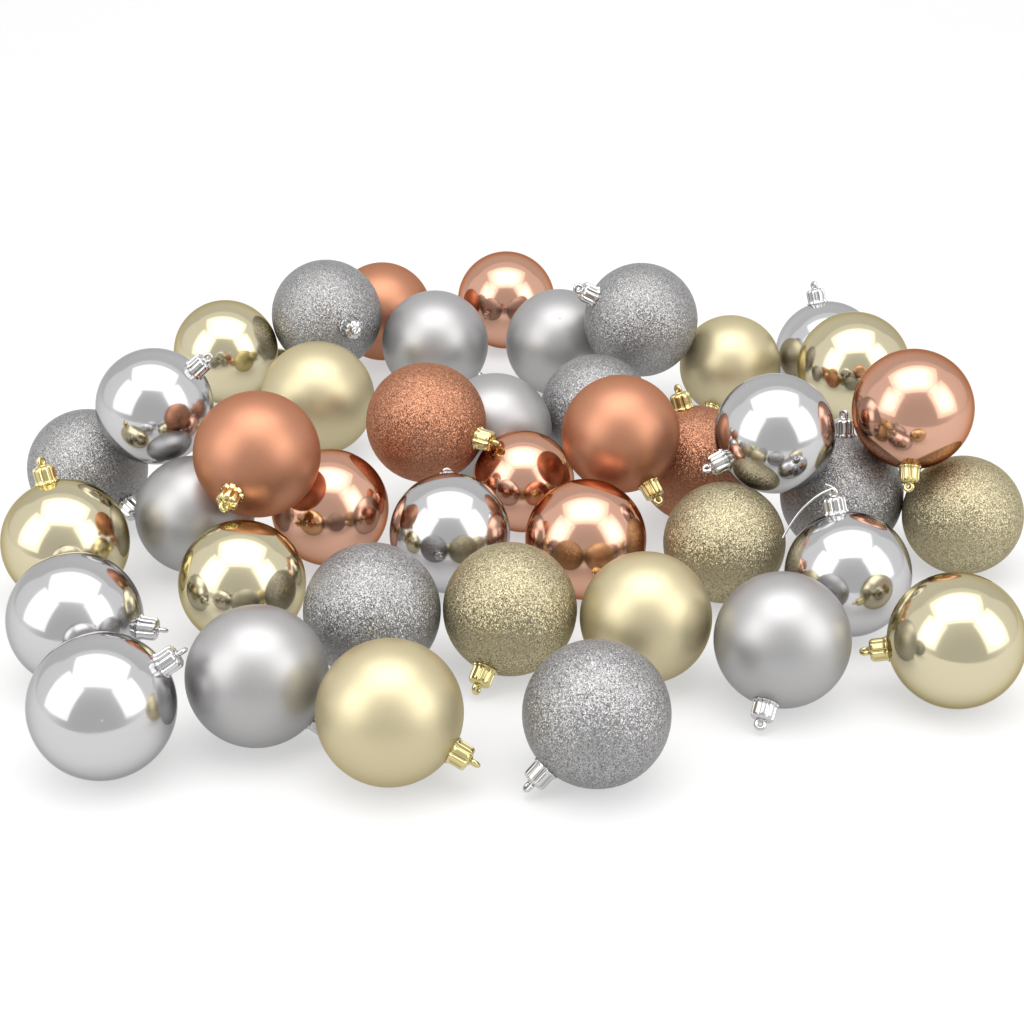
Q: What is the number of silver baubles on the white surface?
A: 20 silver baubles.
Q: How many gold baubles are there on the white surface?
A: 12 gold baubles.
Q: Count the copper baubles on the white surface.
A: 10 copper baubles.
